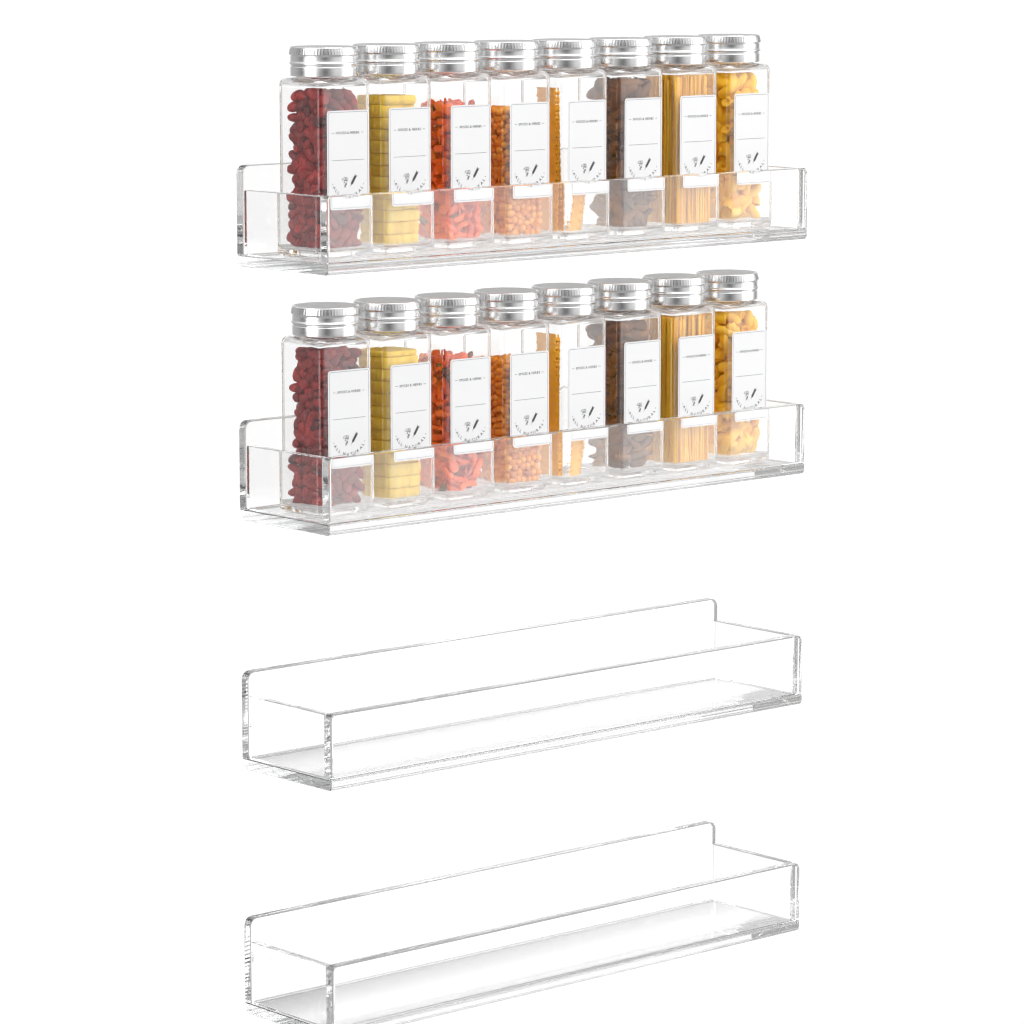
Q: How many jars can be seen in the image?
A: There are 16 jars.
